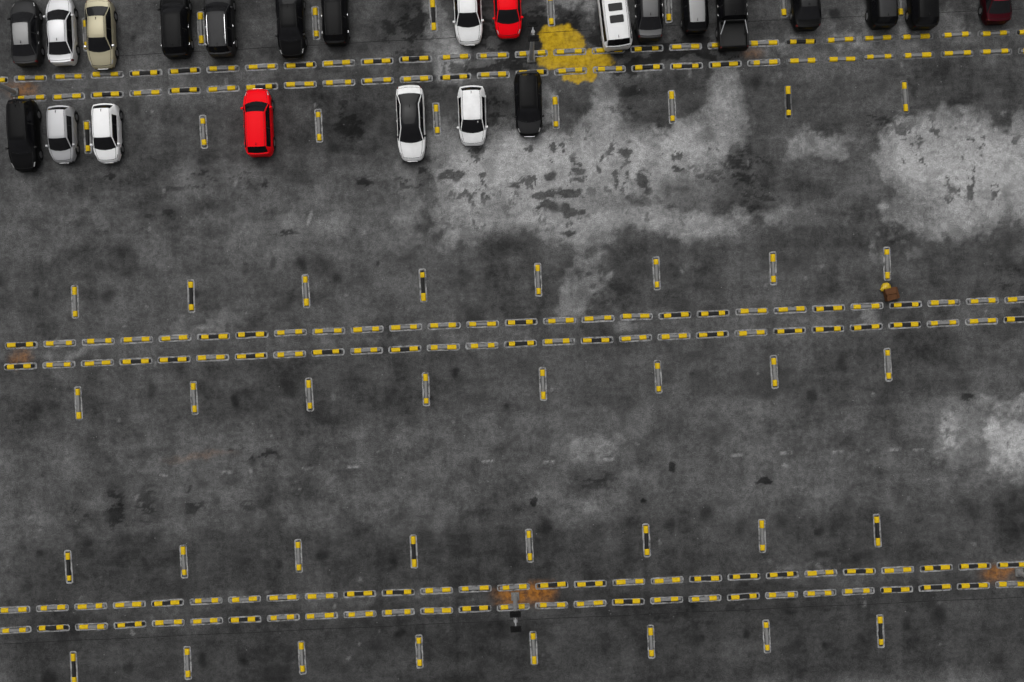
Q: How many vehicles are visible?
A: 24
